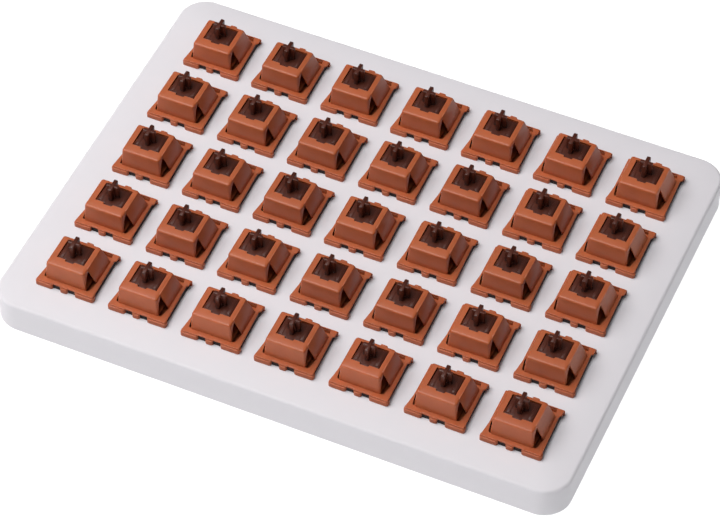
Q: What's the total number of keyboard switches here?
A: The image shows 35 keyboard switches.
